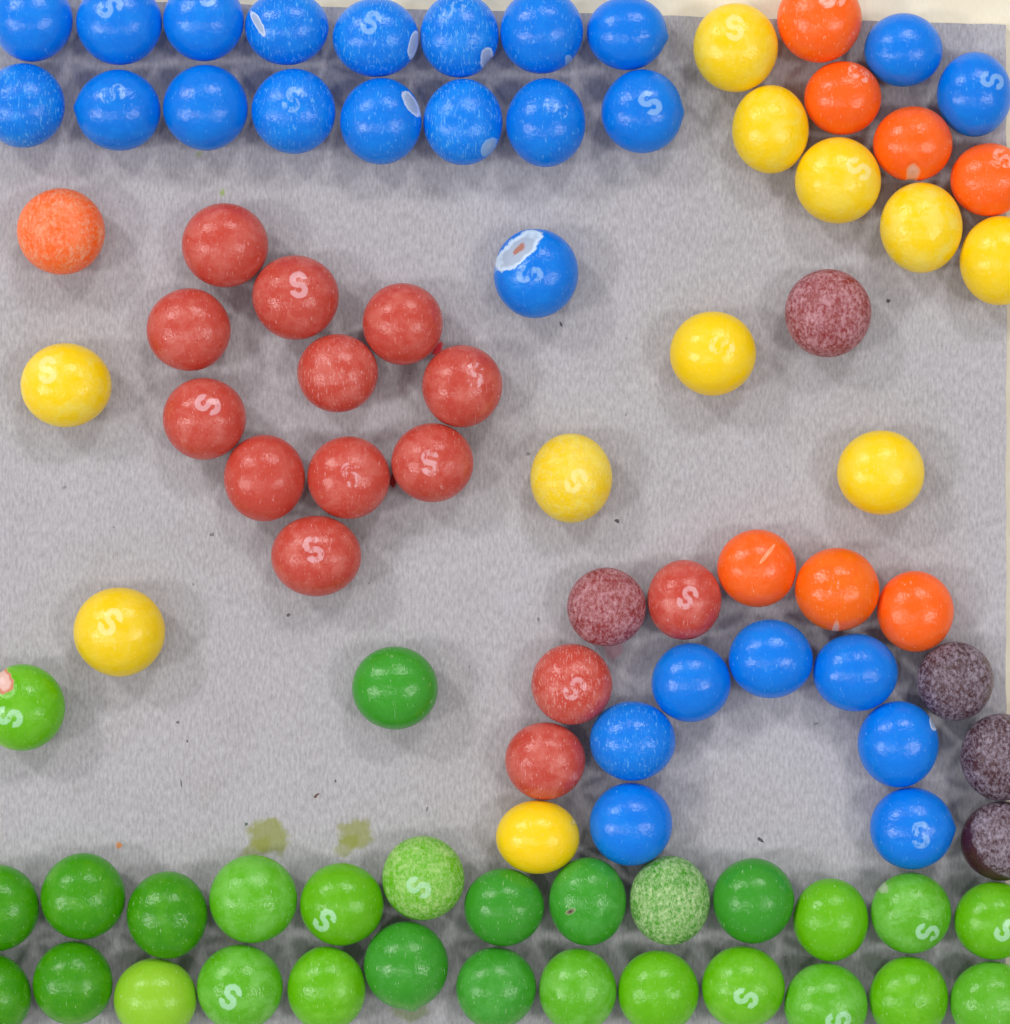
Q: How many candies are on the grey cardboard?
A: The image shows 92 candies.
